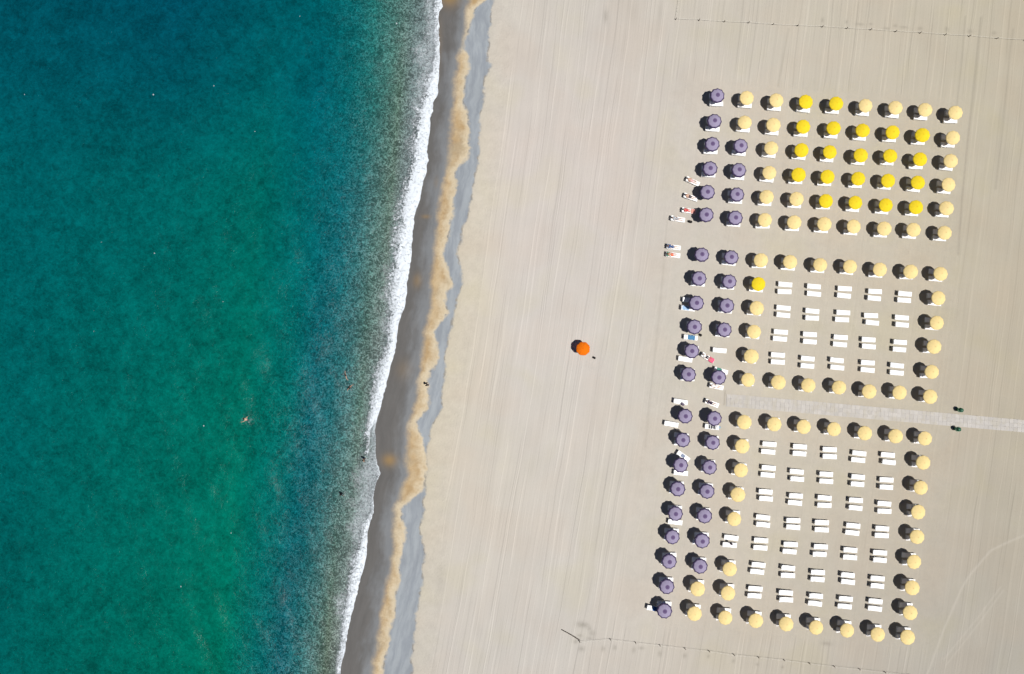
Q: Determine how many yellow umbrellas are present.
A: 22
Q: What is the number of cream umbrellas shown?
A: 73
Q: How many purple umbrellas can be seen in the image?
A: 37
